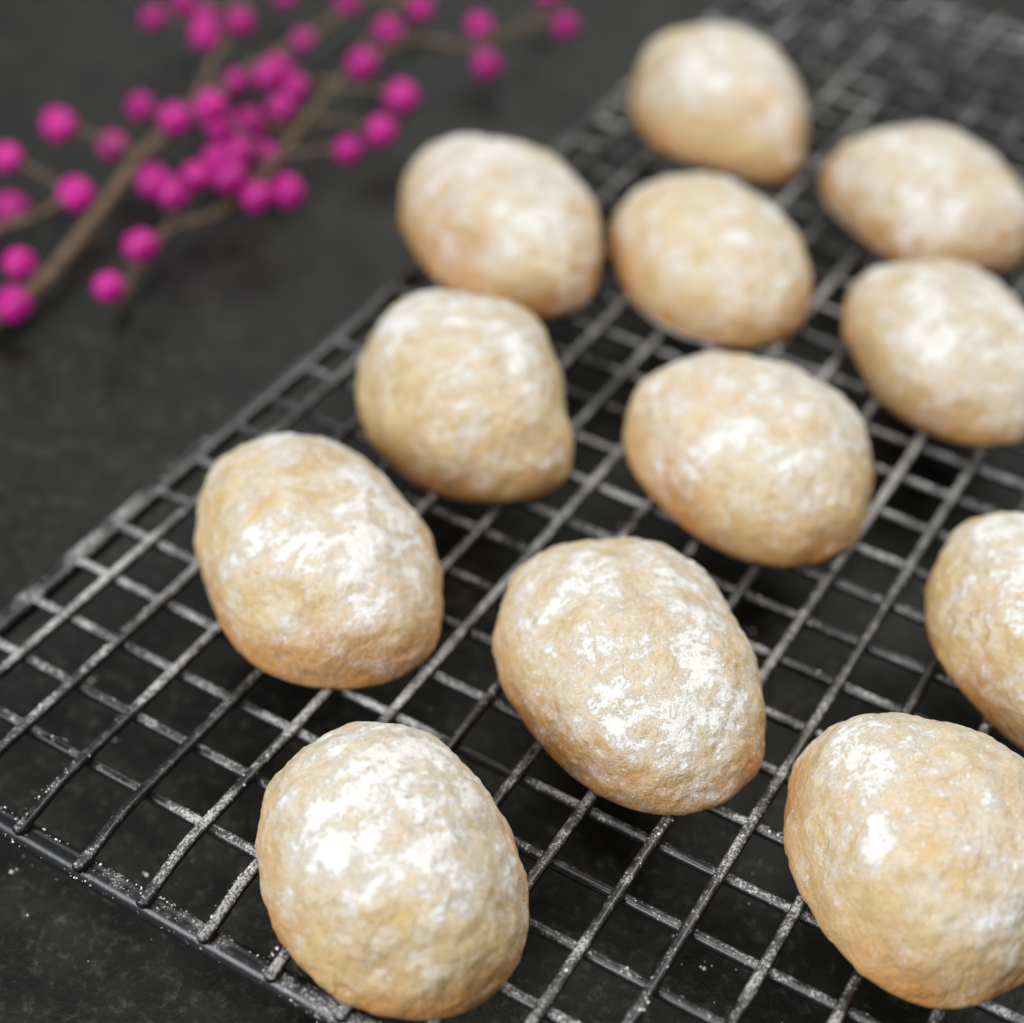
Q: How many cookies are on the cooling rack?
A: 12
